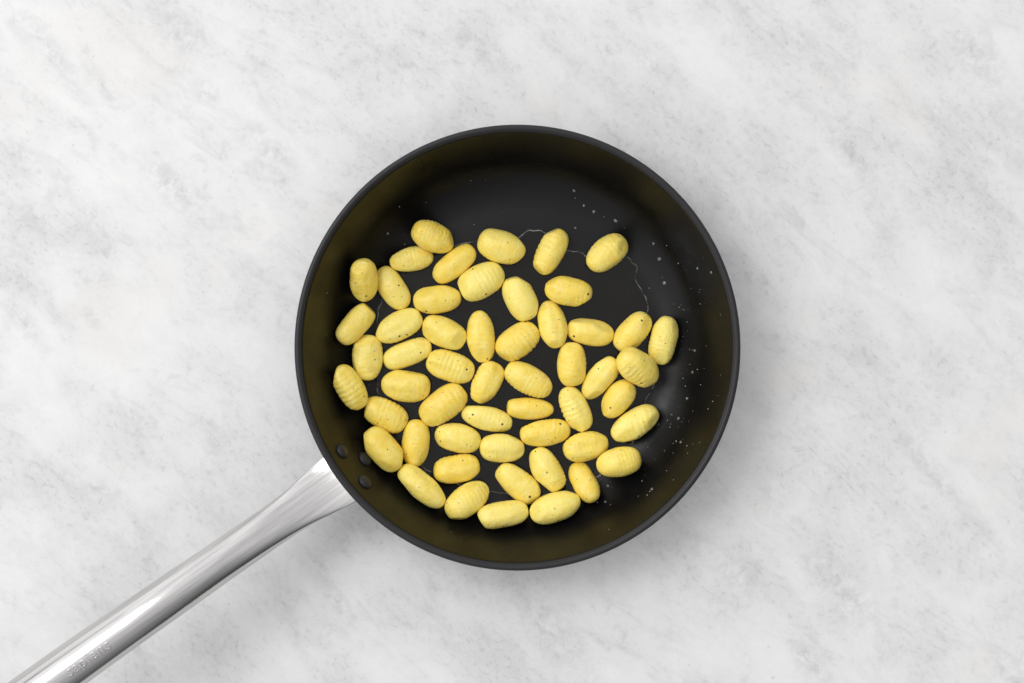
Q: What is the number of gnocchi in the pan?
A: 53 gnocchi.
